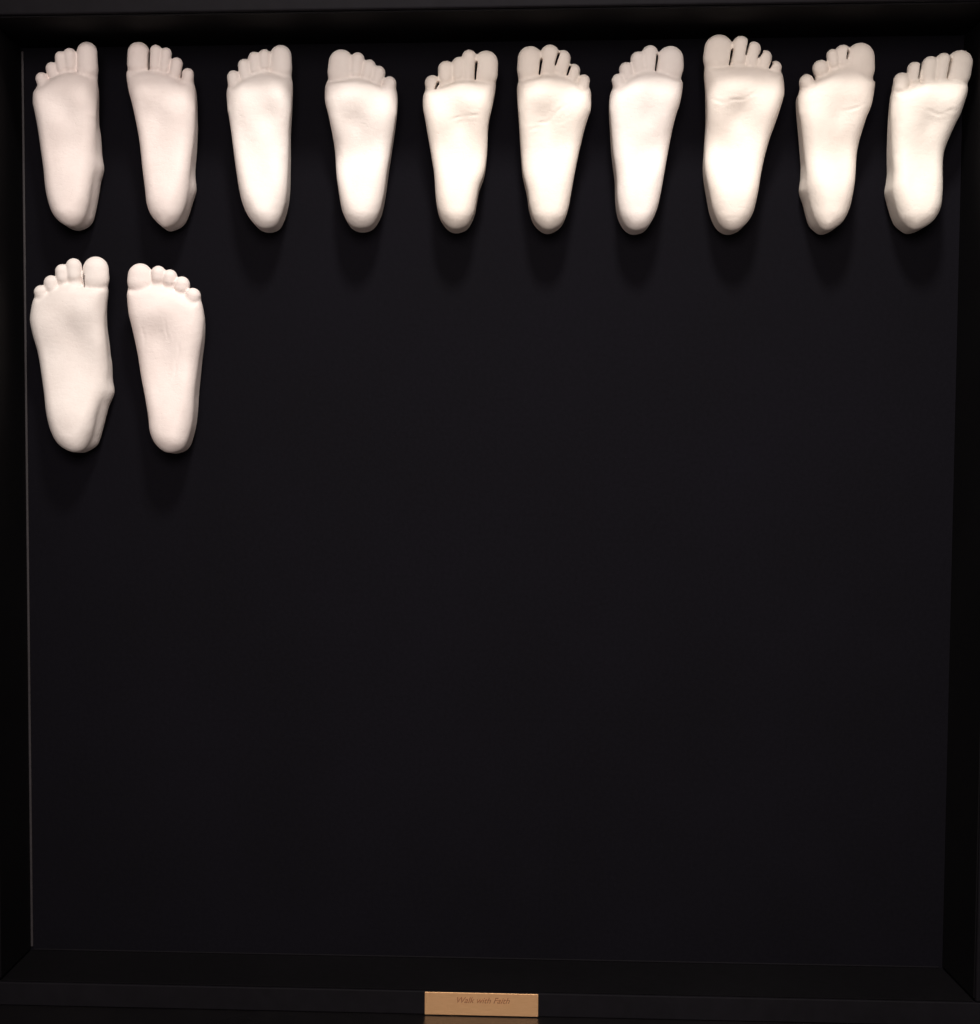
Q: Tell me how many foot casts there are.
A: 12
